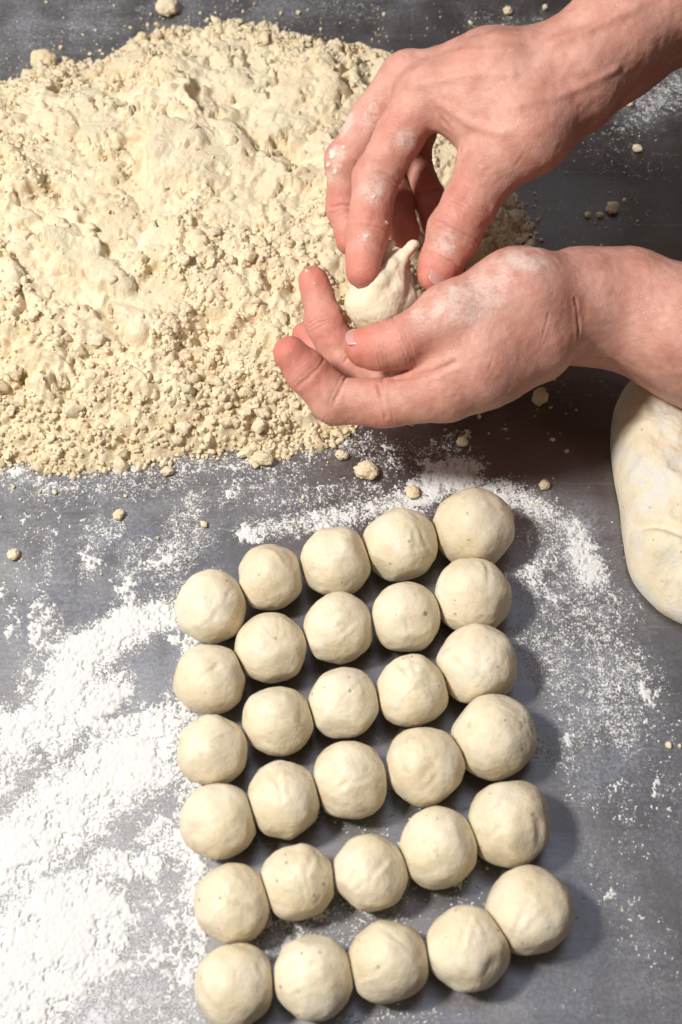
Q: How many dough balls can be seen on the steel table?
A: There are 30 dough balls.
